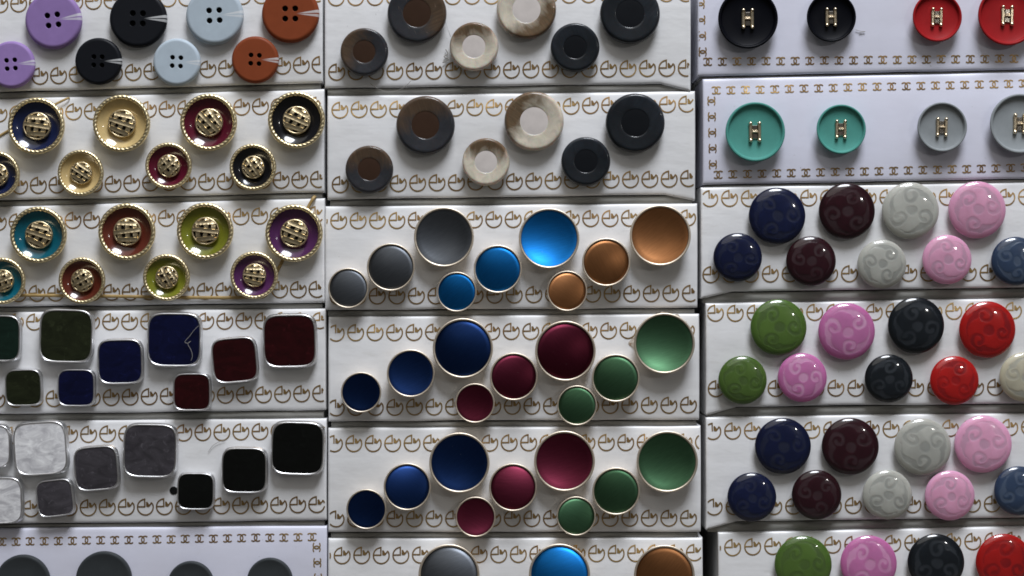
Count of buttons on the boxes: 127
